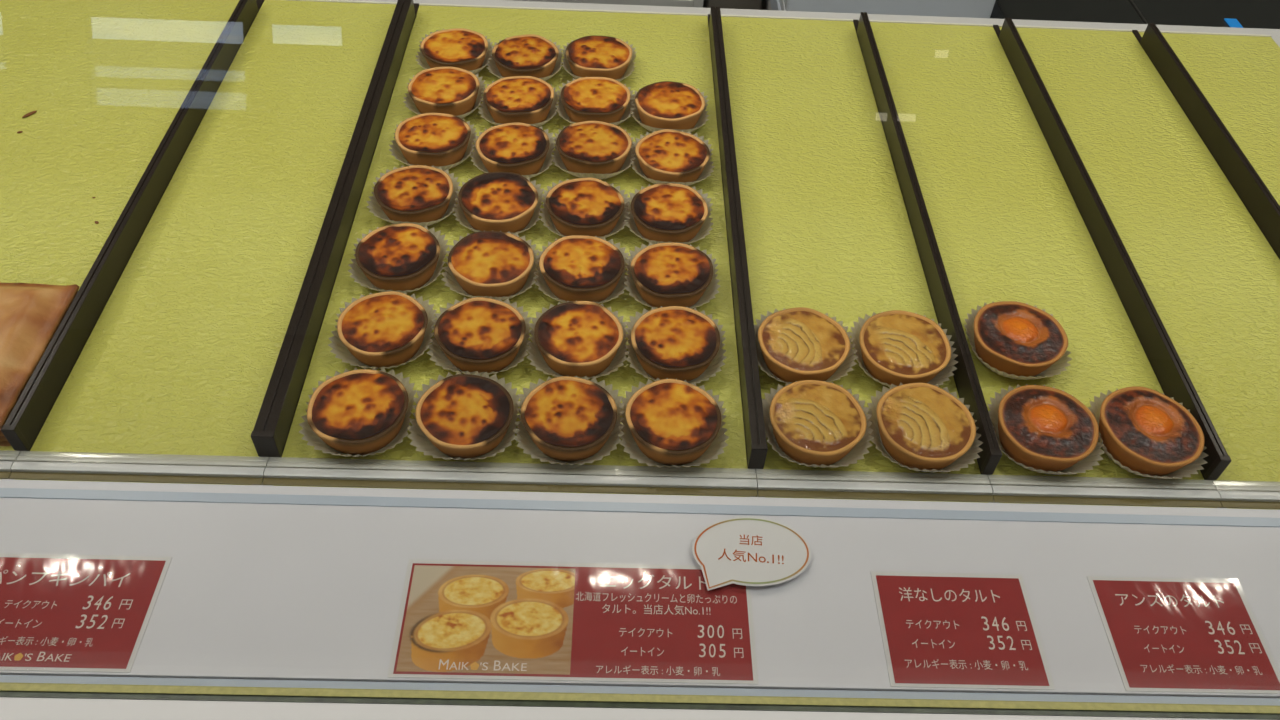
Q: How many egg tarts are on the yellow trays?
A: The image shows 27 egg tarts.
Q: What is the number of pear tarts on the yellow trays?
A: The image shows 4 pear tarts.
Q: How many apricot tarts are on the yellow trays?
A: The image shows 3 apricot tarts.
